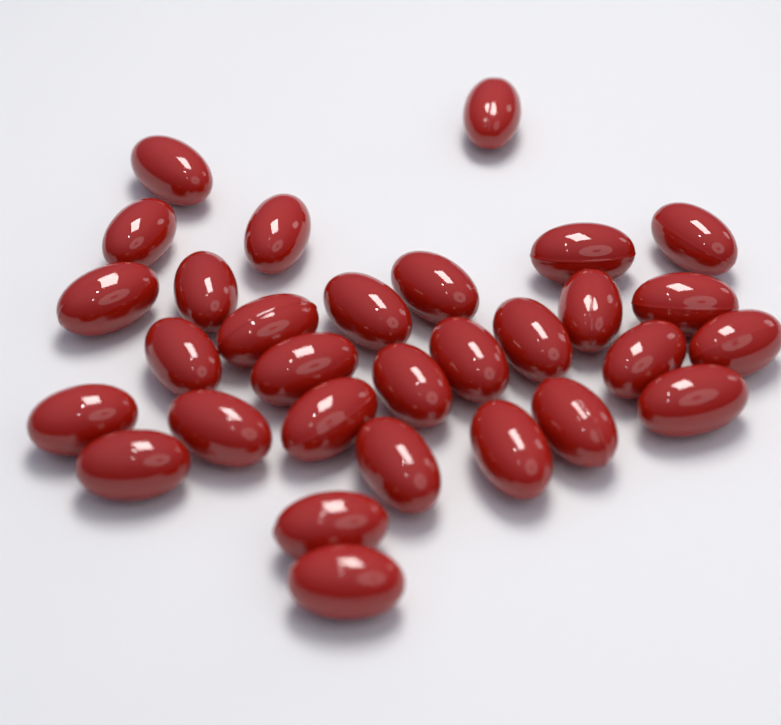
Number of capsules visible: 30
